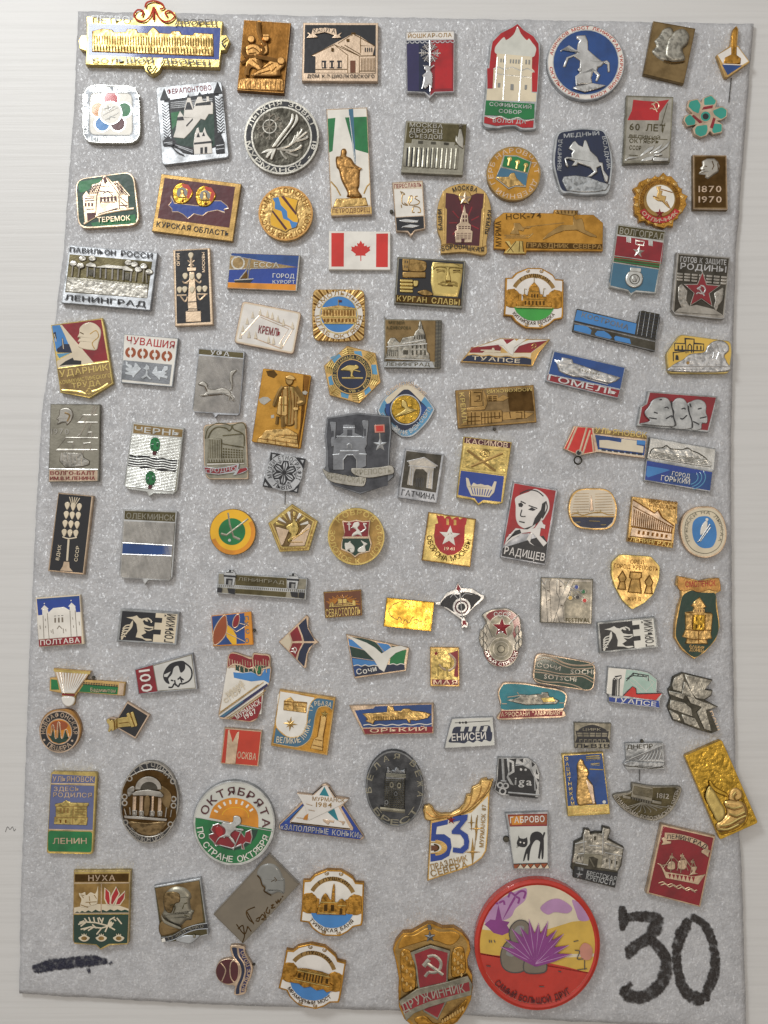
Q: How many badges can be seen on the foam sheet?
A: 118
